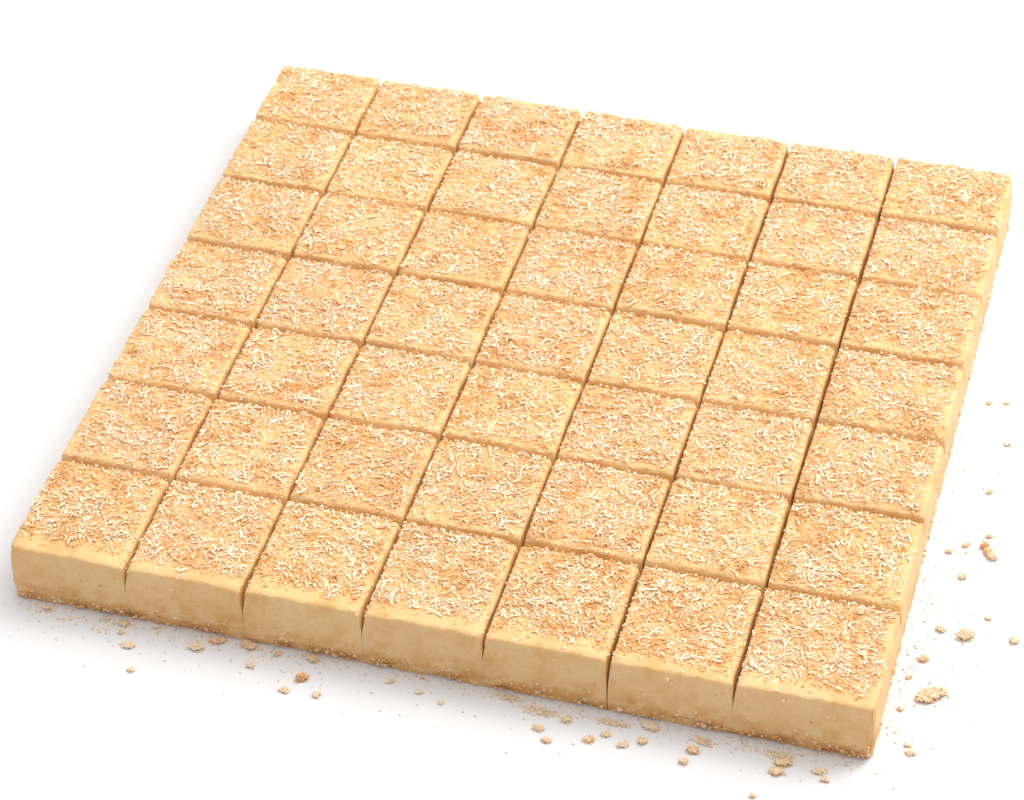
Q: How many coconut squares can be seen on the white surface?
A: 49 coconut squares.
